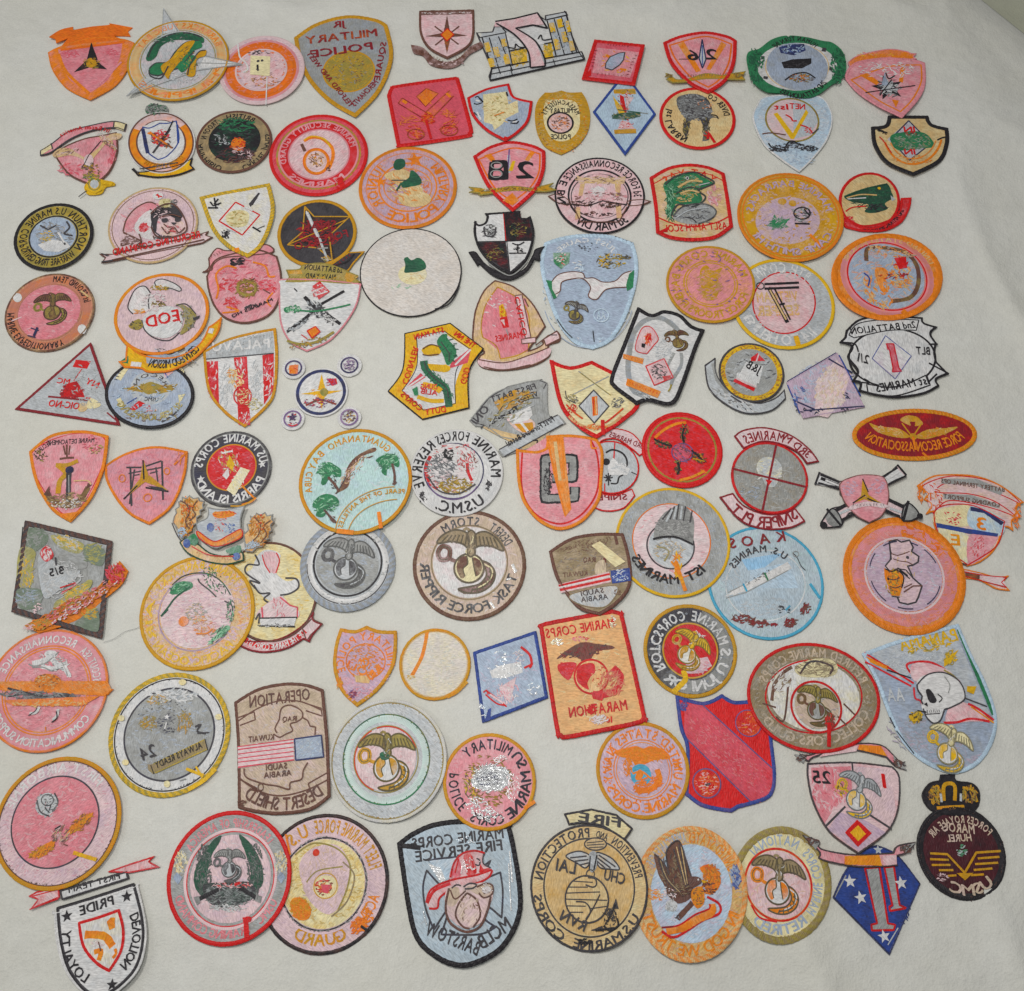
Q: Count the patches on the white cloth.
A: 100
